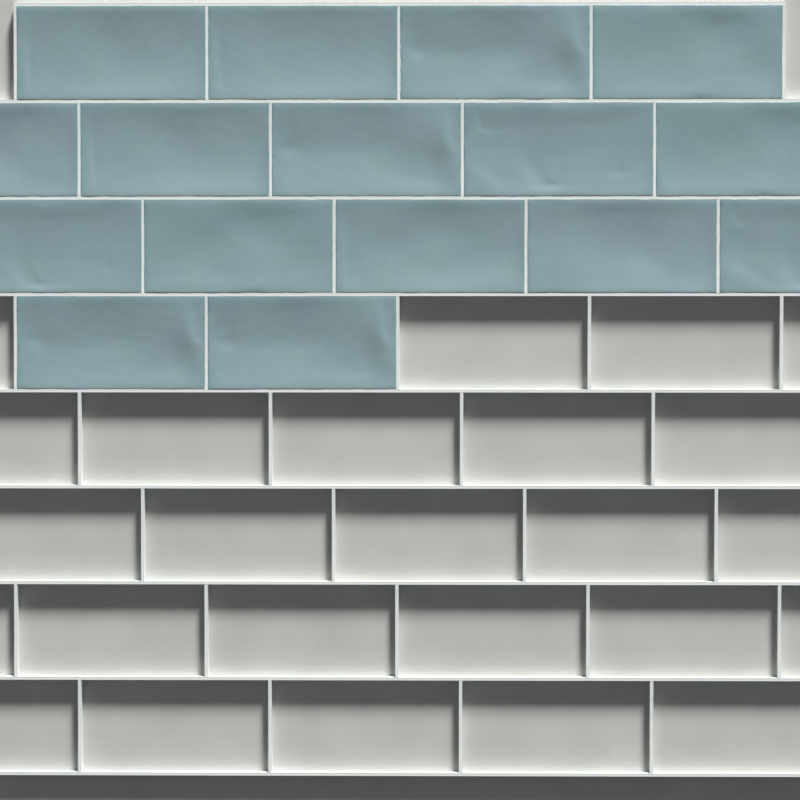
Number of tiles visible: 16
